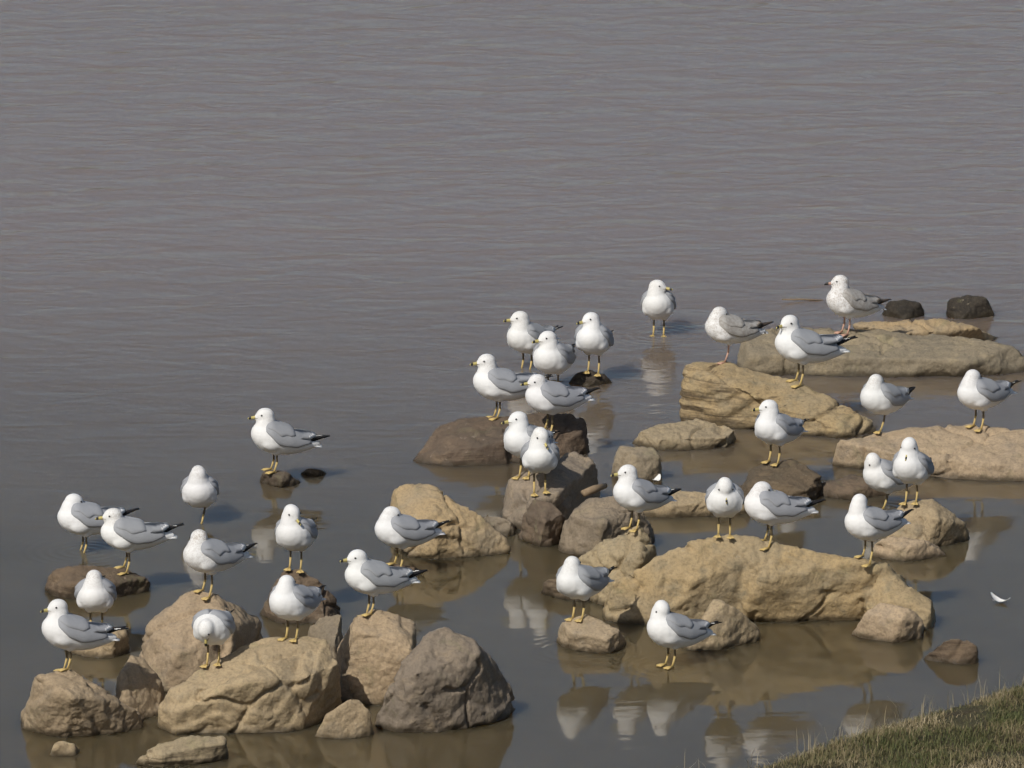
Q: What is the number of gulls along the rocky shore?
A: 34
